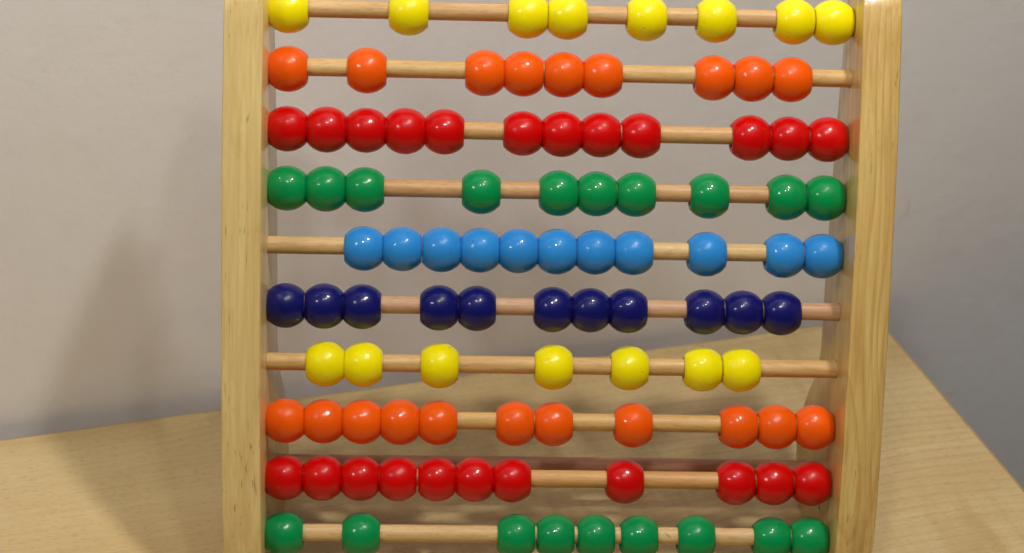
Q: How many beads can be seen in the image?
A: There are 99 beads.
